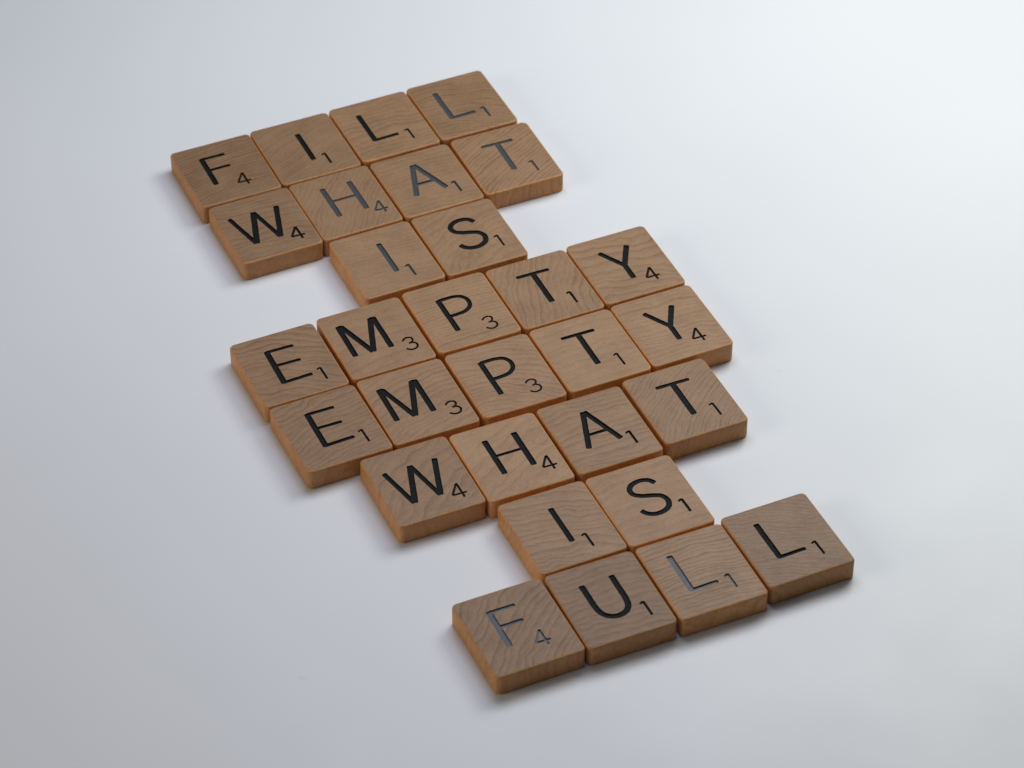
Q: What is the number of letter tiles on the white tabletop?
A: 30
